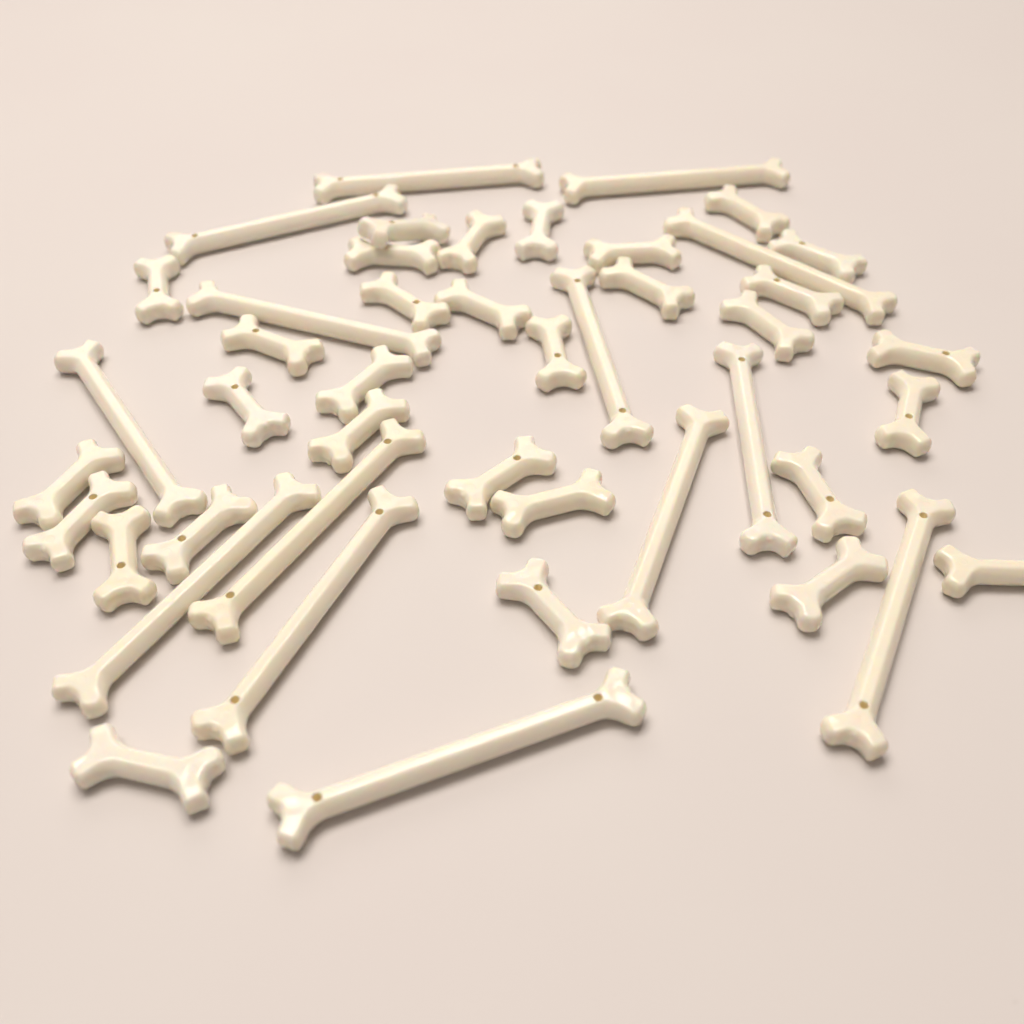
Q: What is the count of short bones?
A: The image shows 30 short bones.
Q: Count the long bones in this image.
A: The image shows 15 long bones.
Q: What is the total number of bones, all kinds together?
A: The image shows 45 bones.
